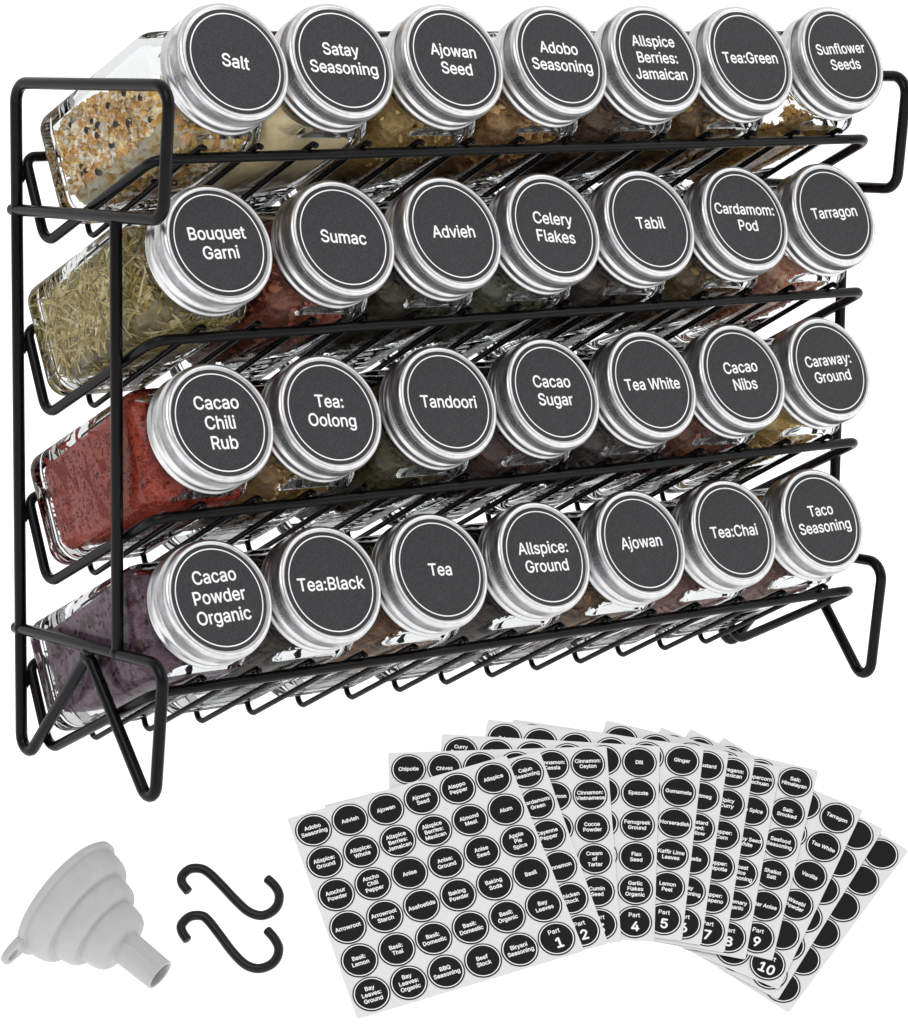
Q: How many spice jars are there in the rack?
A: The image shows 28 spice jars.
